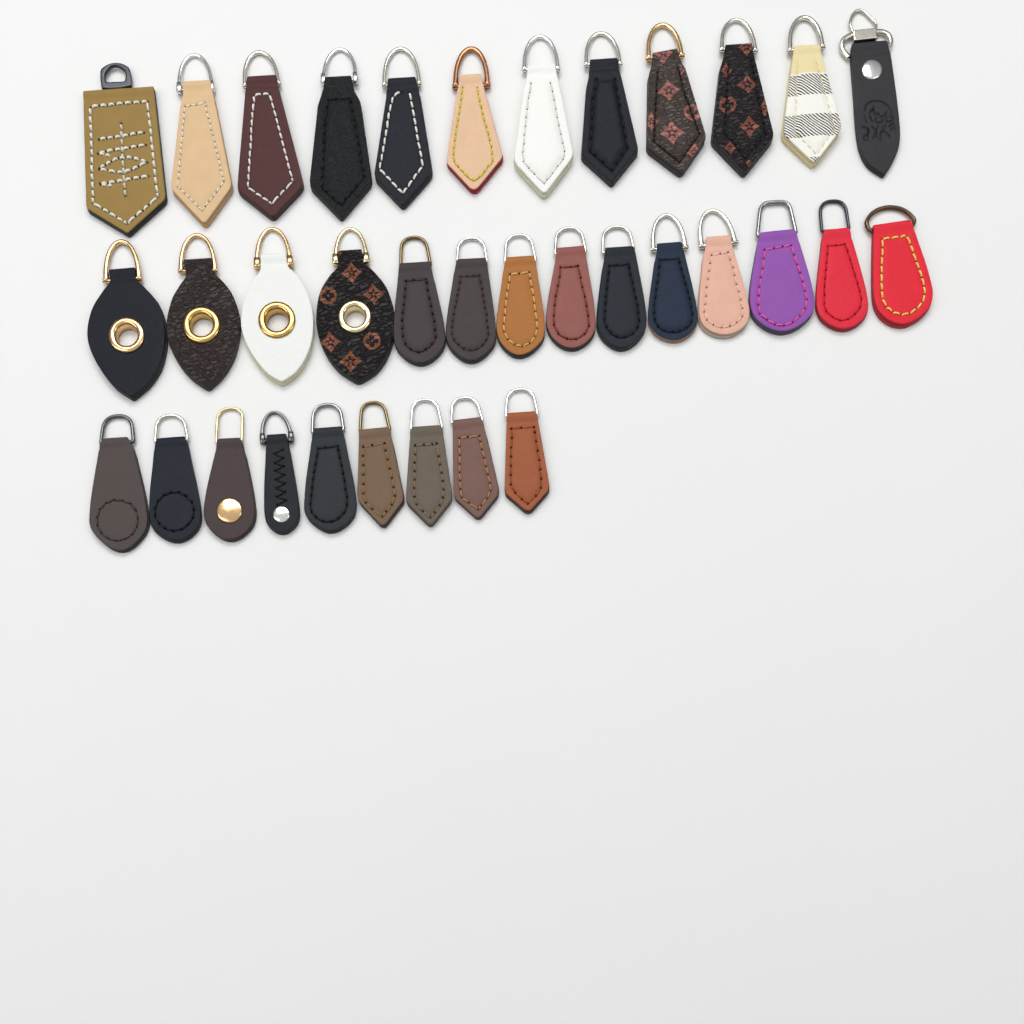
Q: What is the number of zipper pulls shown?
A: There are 35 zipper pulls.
